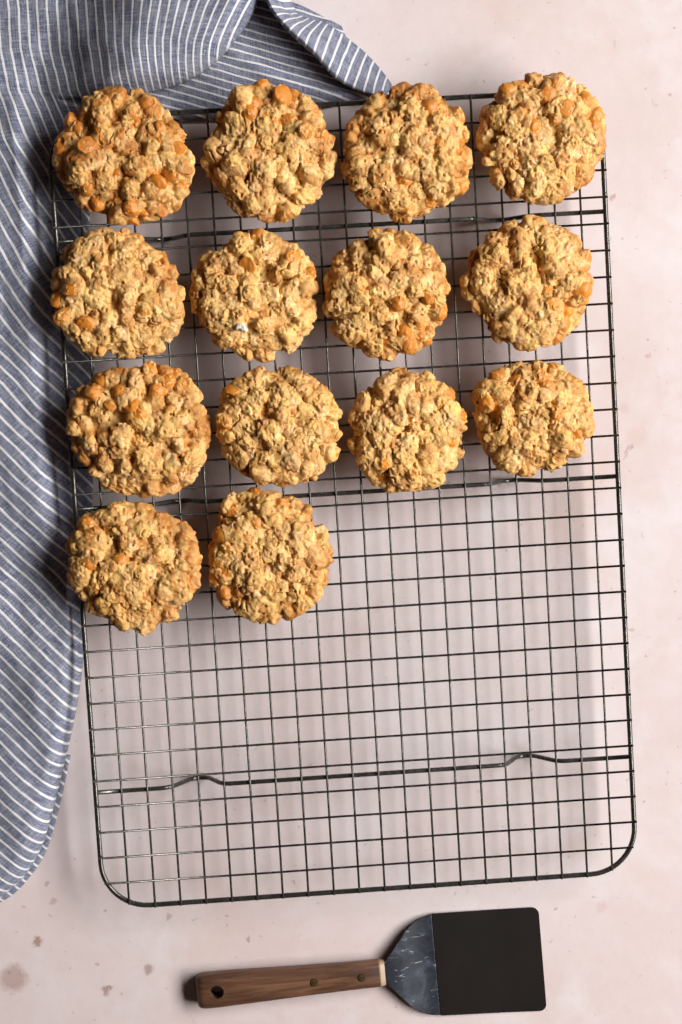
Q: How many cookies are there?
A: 14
